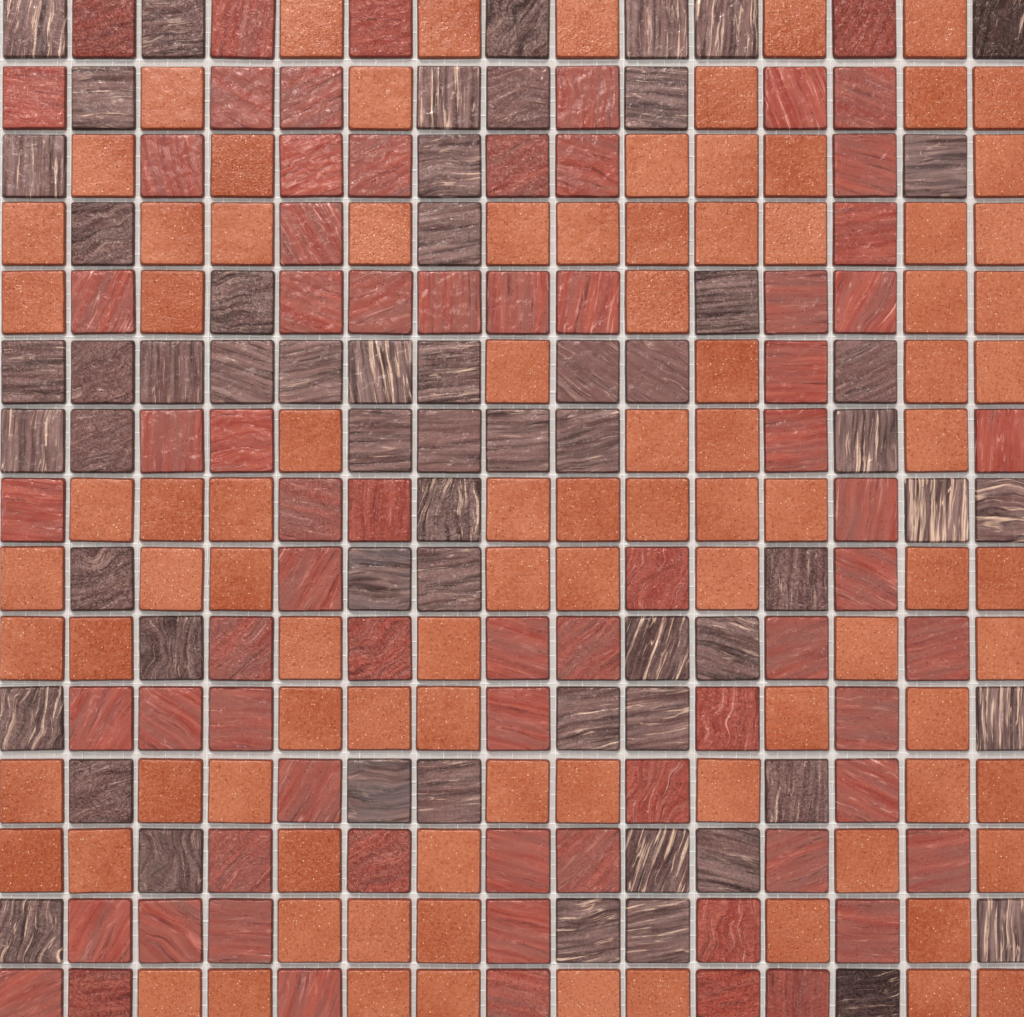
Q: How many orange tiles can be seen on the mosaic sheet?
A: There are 94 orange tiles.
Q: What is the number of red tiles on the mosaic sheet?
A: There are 71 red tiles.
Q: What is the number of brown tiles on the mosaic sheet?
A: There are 60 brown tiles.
